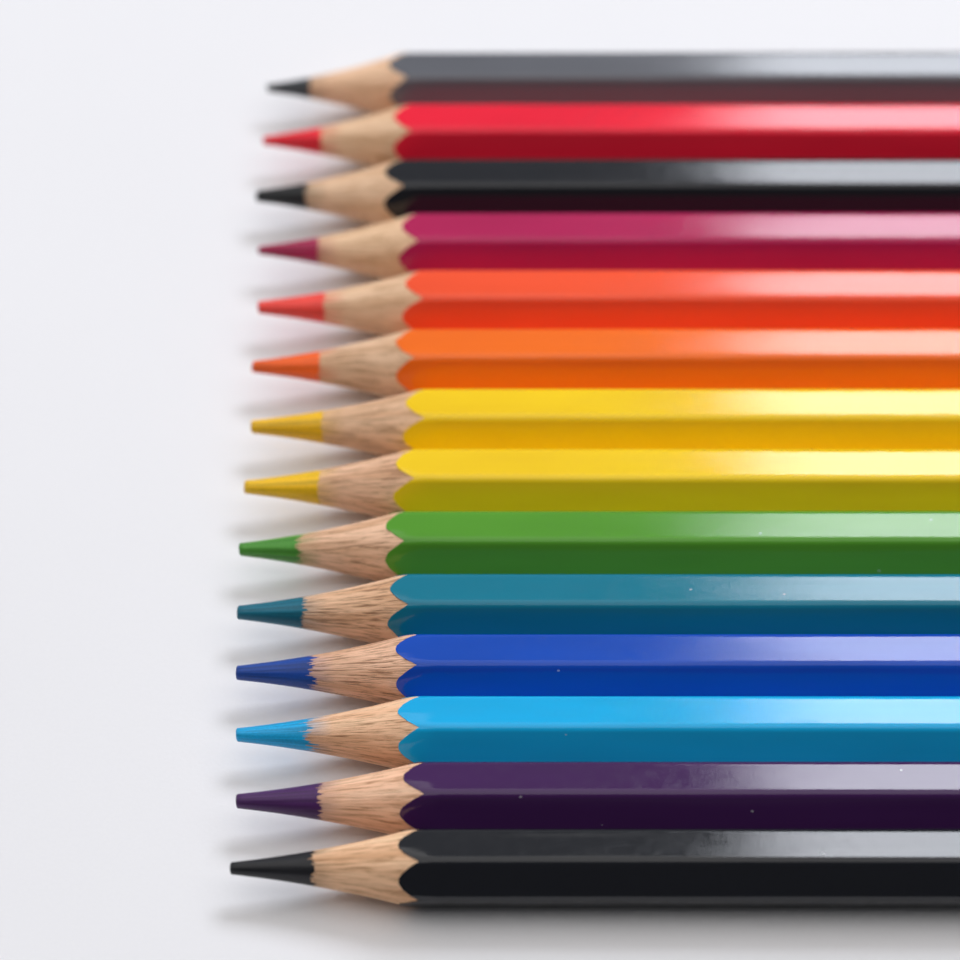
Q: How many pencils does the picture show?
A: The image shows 14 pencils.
